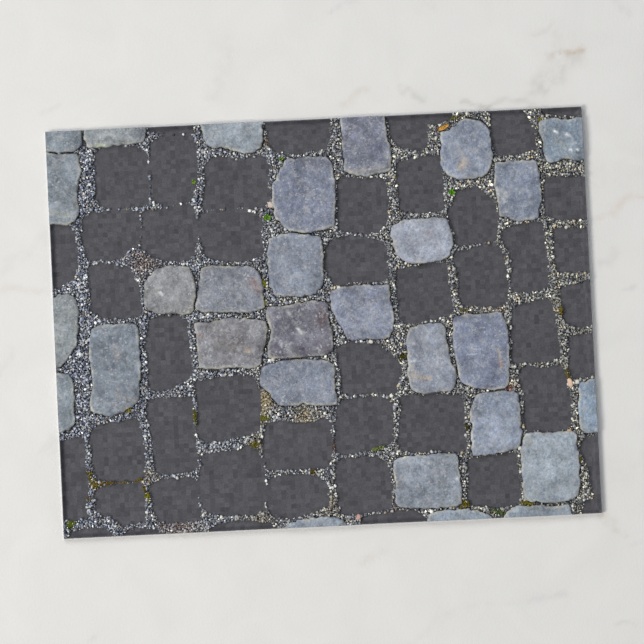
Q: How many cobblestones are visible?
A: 29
